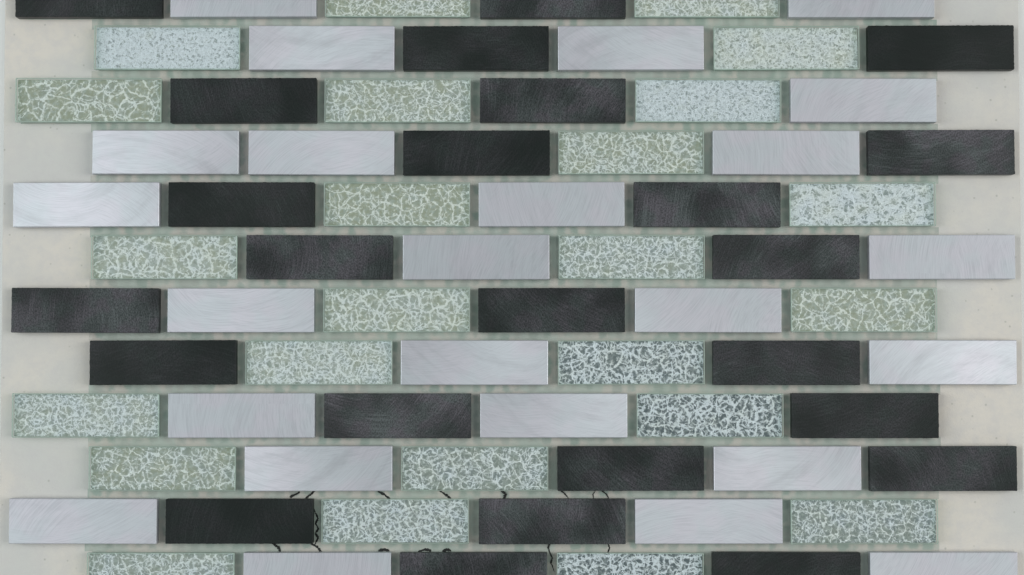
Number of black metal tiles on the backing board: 24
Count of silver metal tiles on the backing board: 24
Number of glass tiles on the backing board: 24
